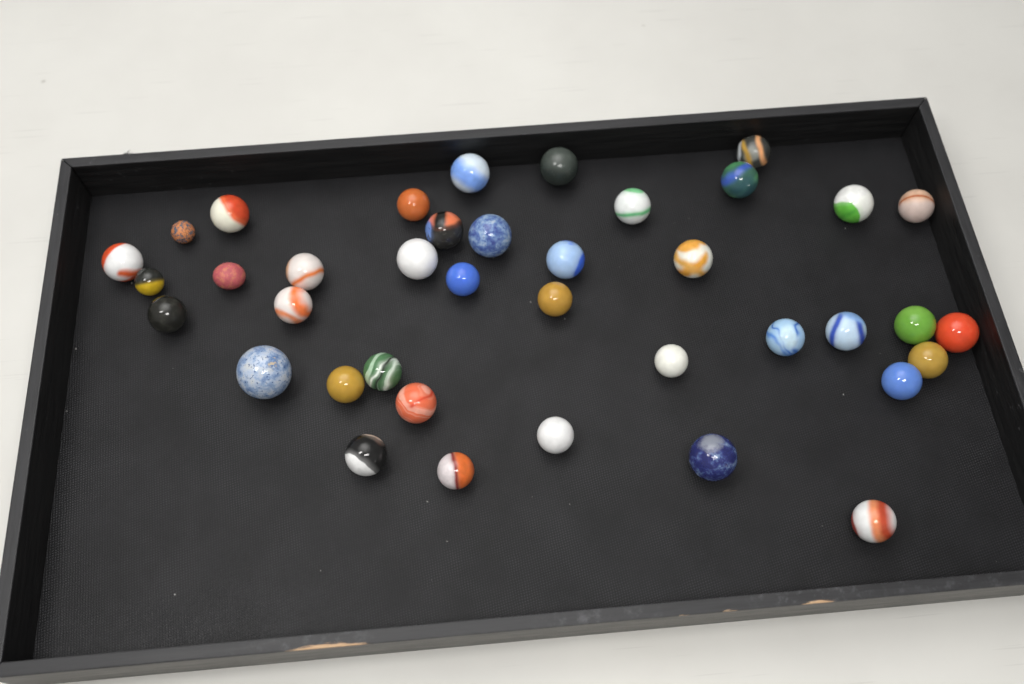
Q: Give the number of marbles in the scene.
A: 39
